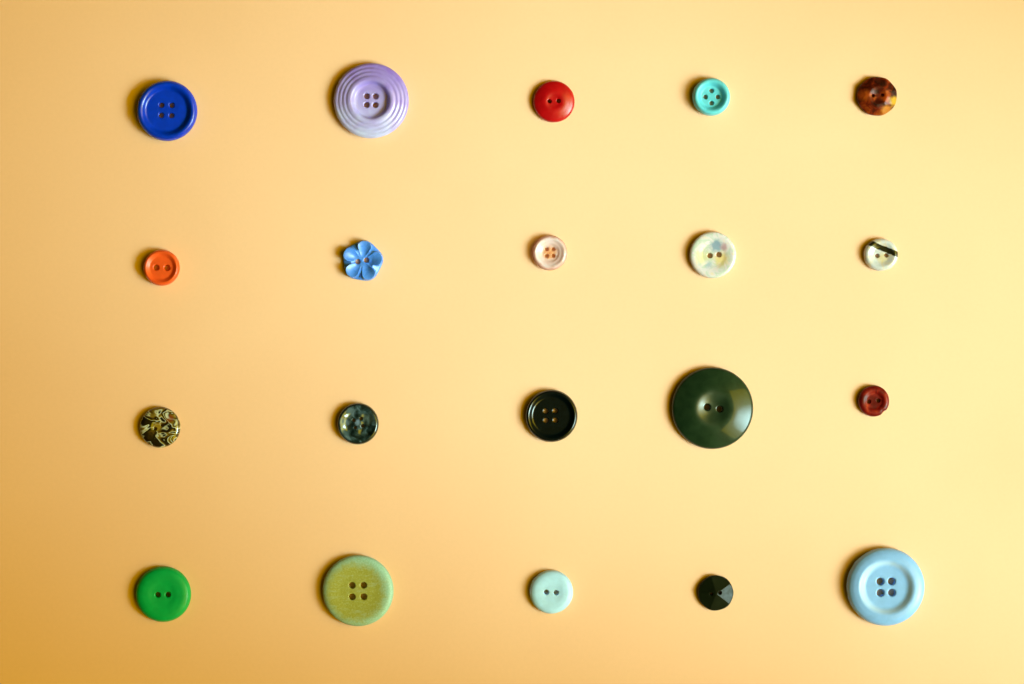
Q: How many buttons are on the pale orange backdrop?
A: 20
